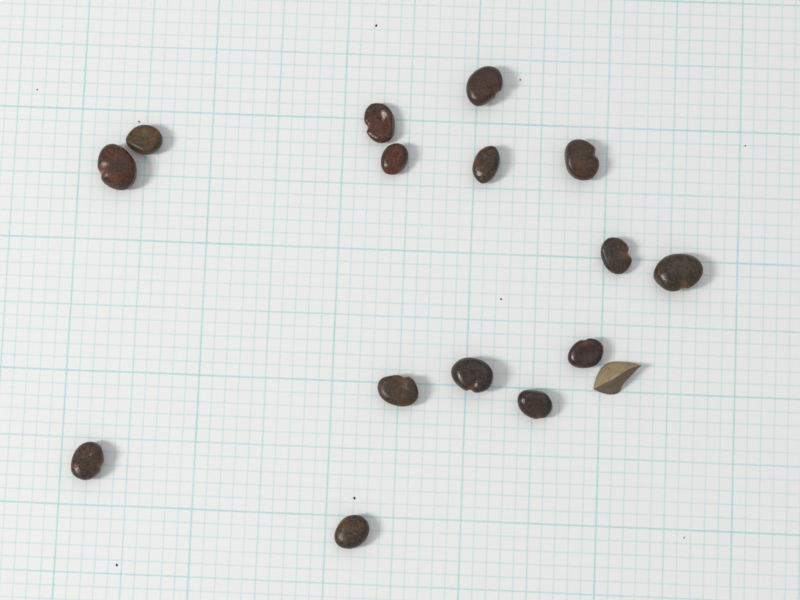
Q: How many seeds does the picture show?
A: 15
